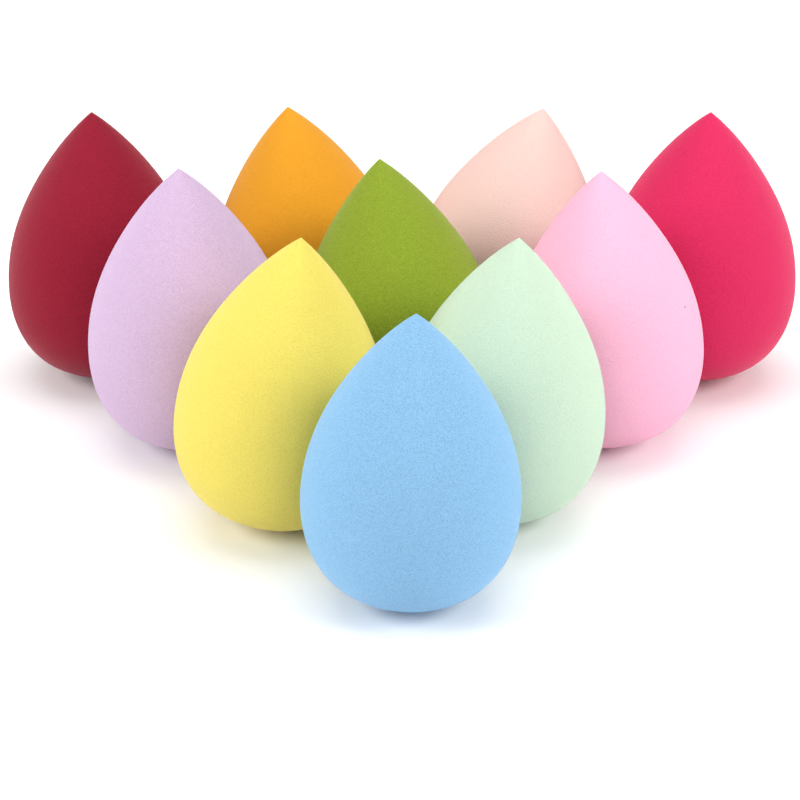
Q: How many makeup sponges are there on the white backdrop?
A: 10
